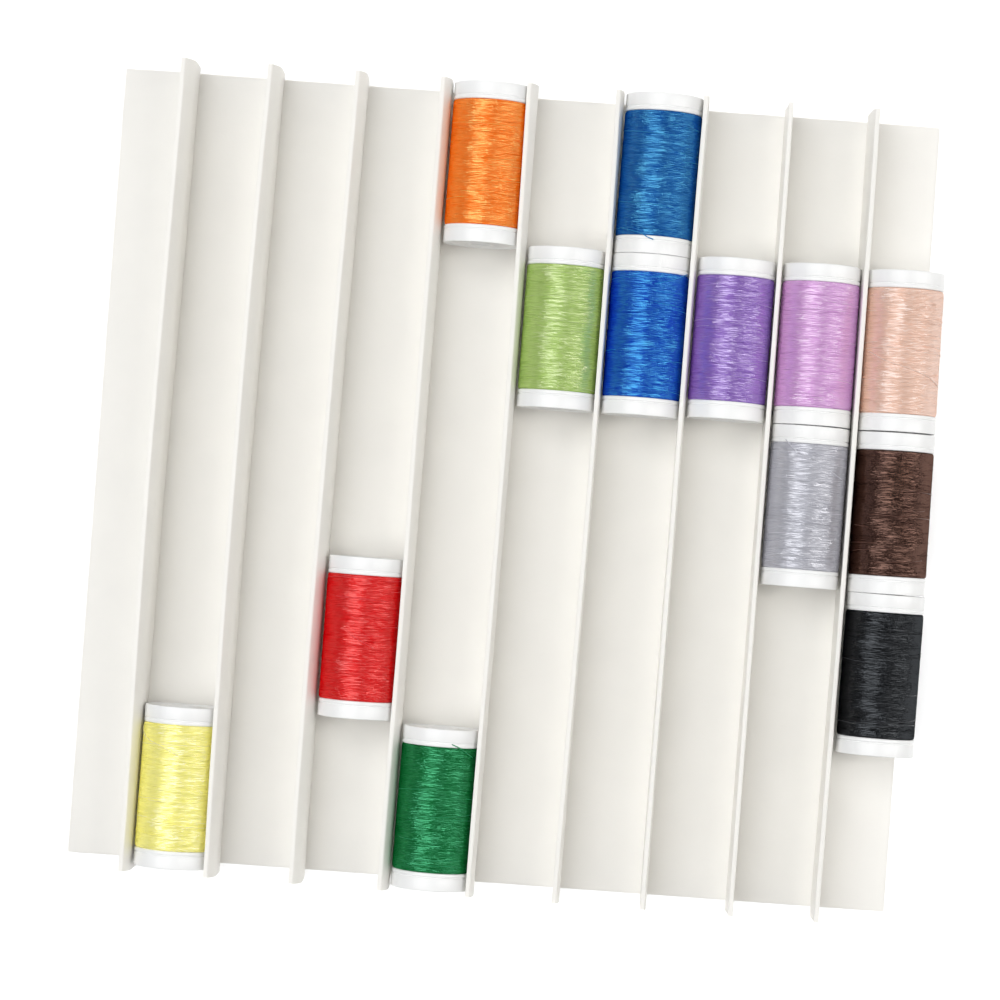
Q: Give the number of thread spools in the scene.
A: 13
